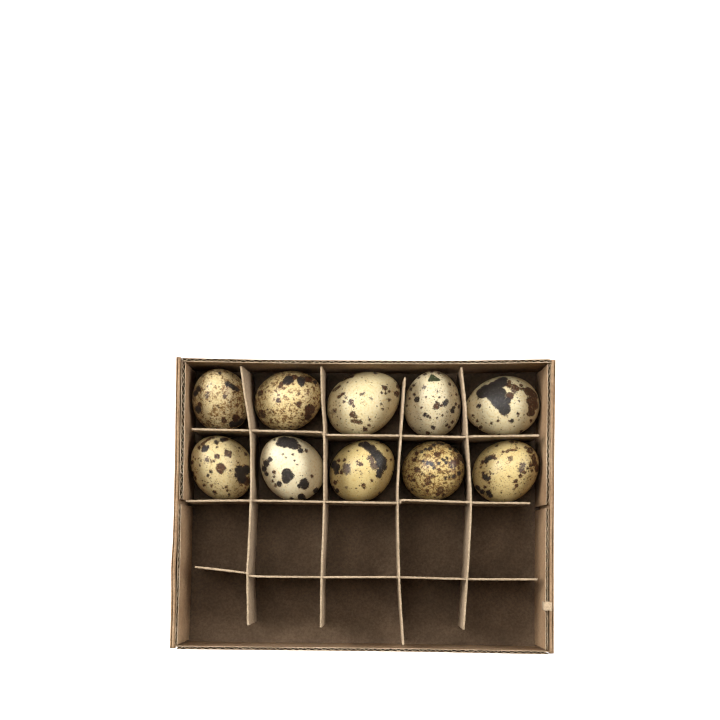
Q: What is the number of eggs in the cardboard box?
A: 10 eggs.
